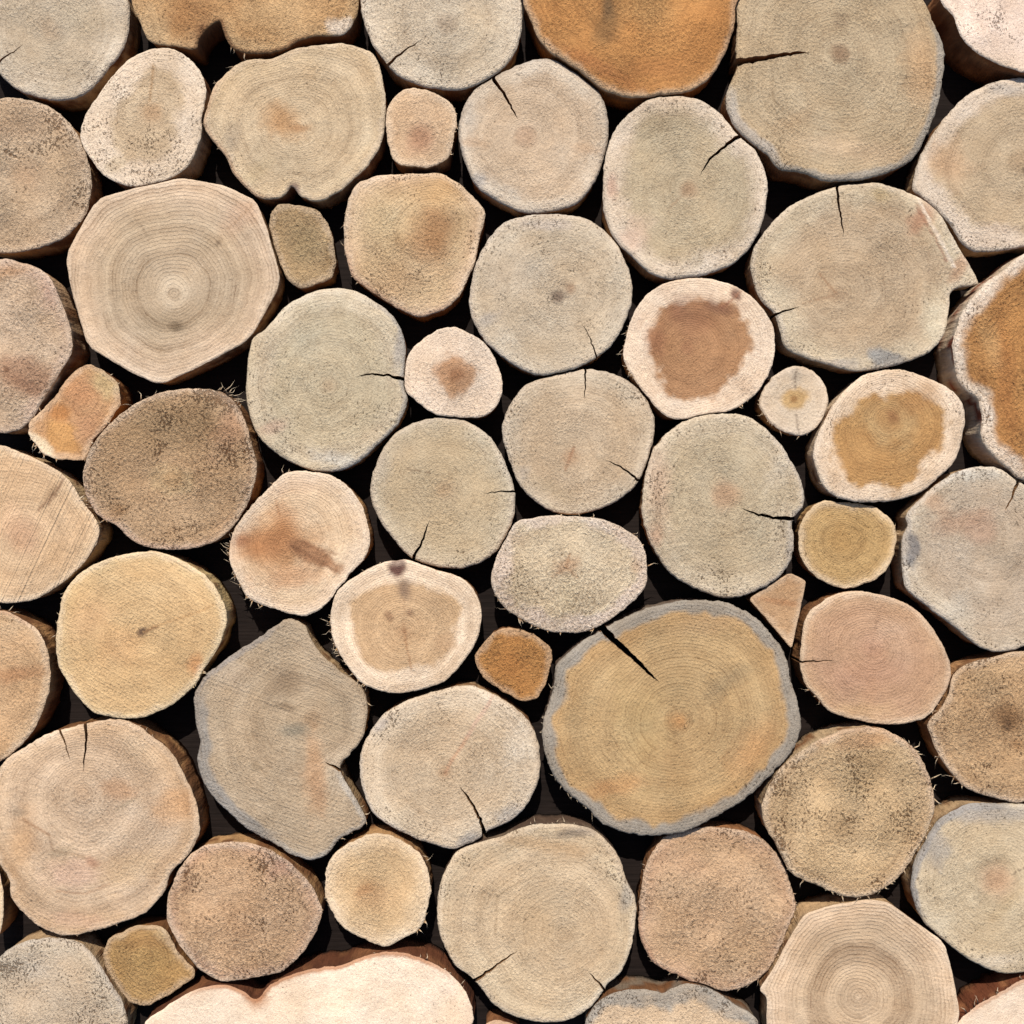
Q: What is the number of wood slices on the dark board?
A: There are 60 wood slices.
